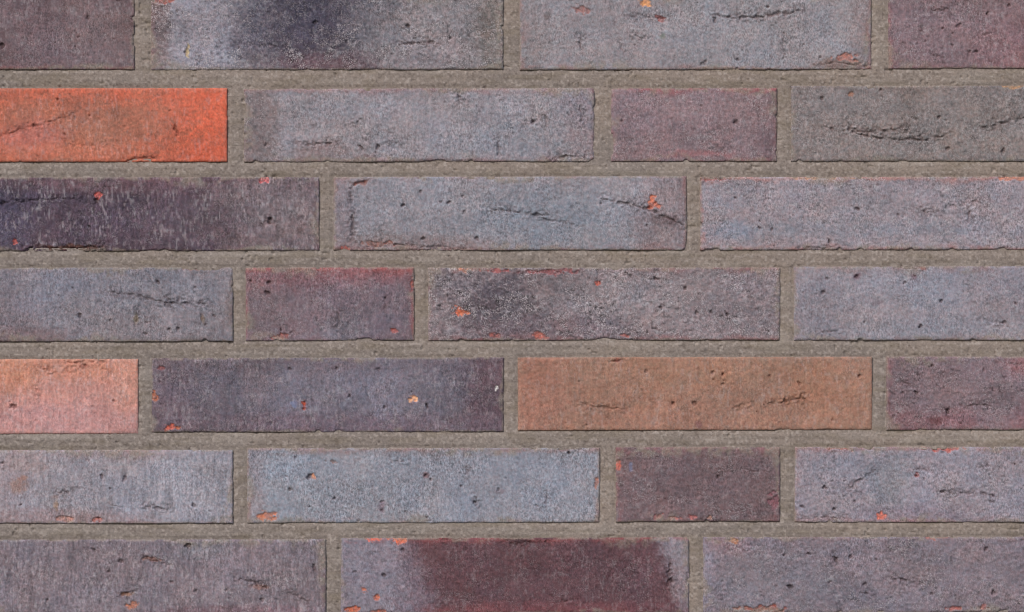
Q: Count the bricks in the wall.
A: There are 26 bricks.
